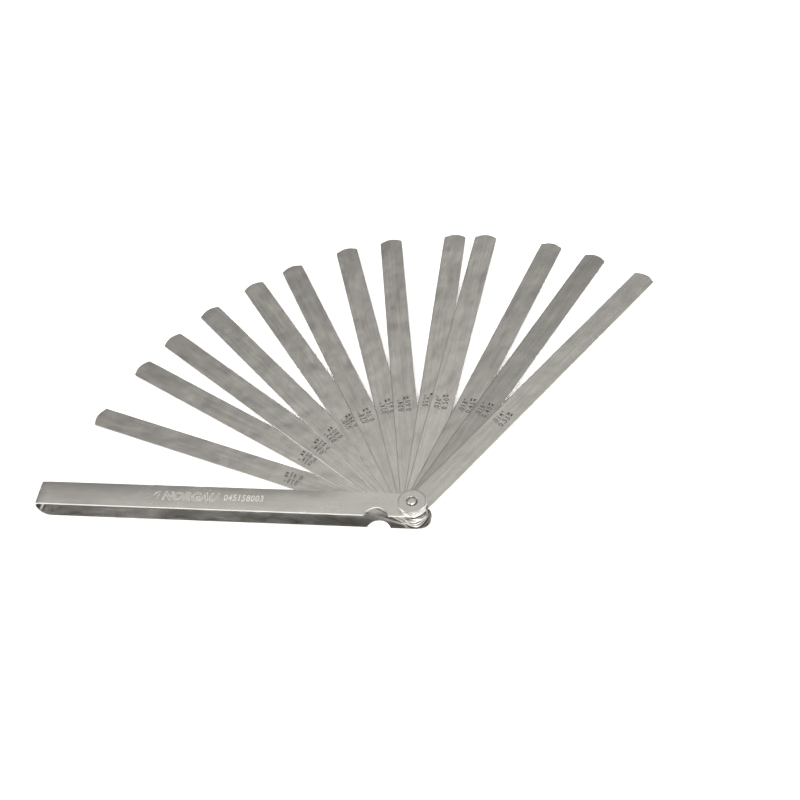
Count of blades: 13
